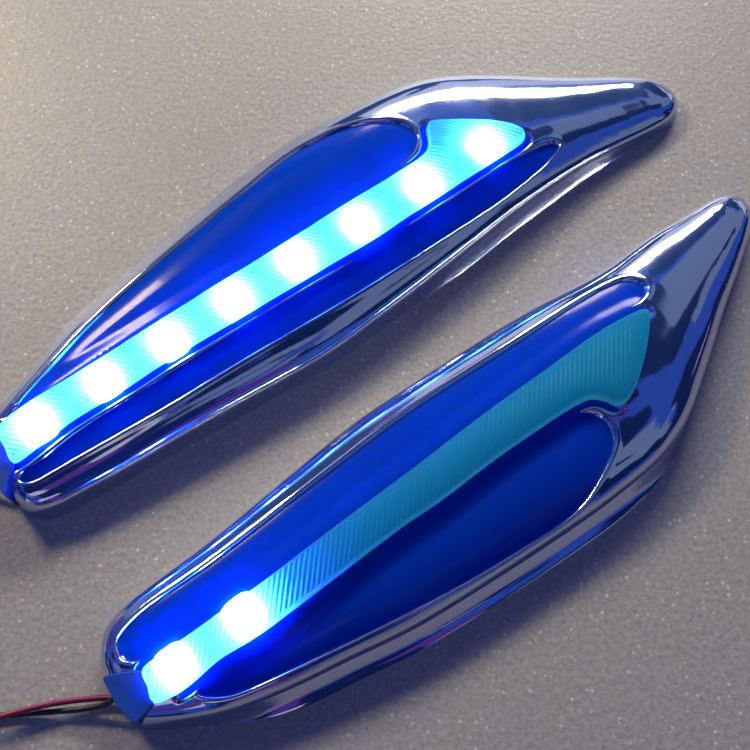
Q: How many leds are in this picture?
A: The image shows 10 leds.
